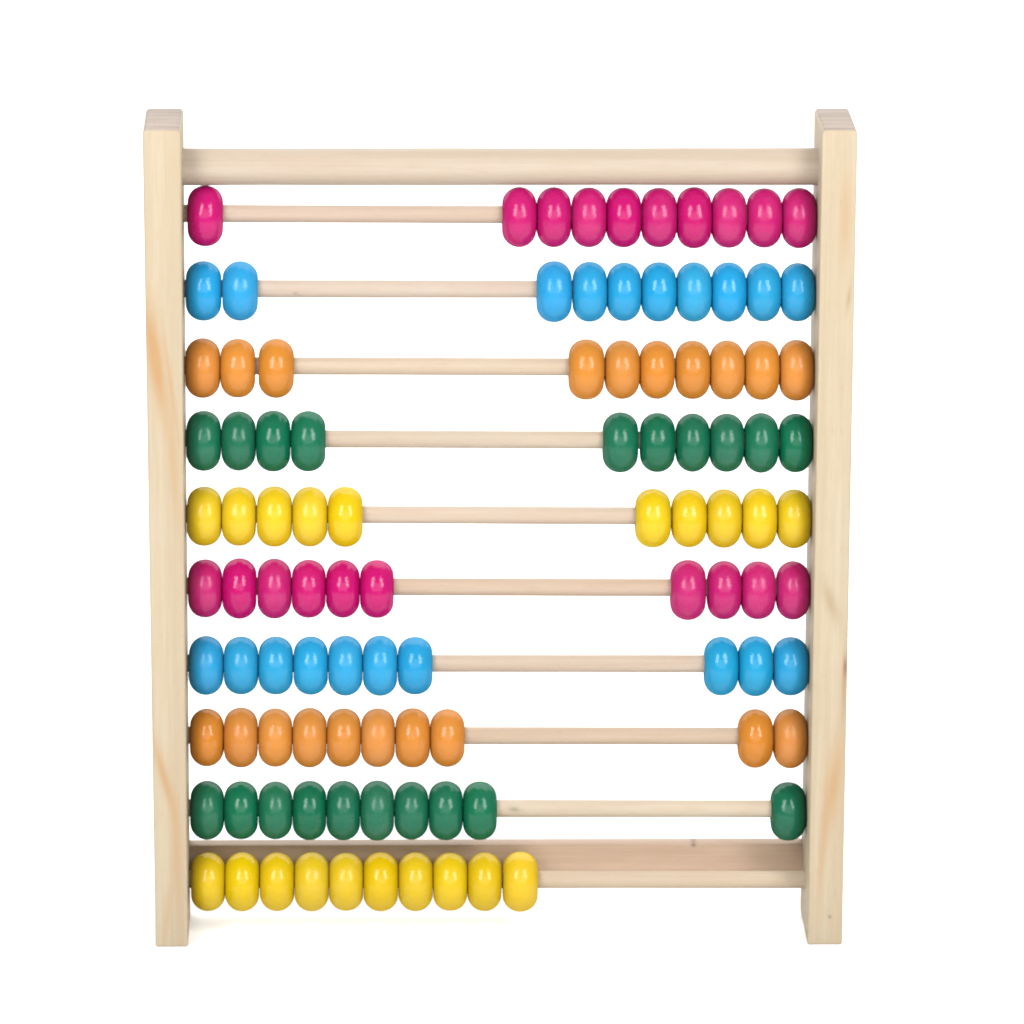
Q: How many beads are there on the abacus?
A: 100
